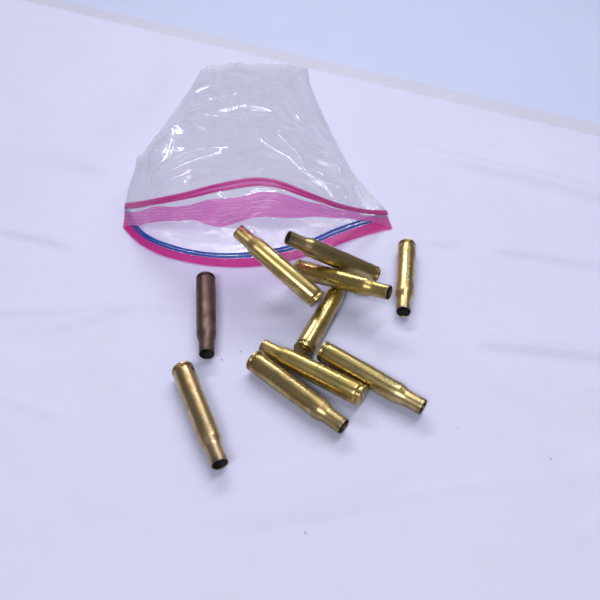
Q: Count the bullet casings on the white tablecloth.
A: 10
